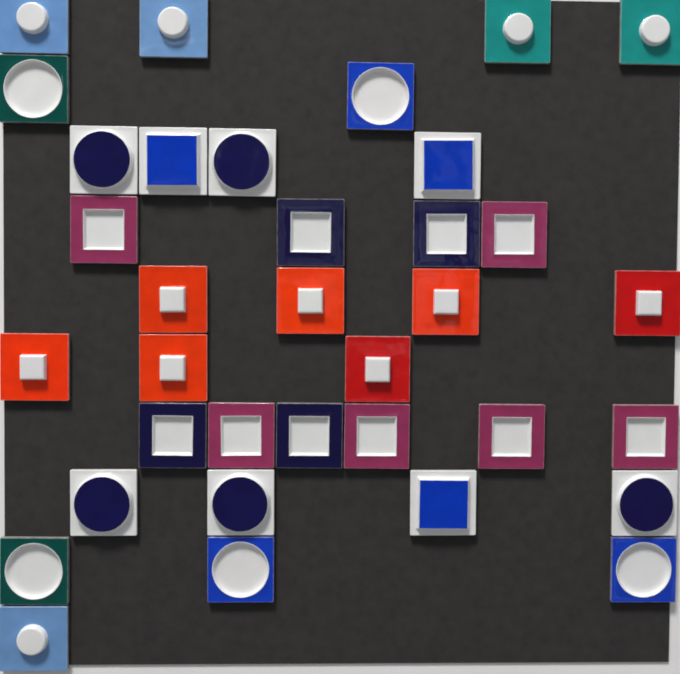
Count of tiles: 35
